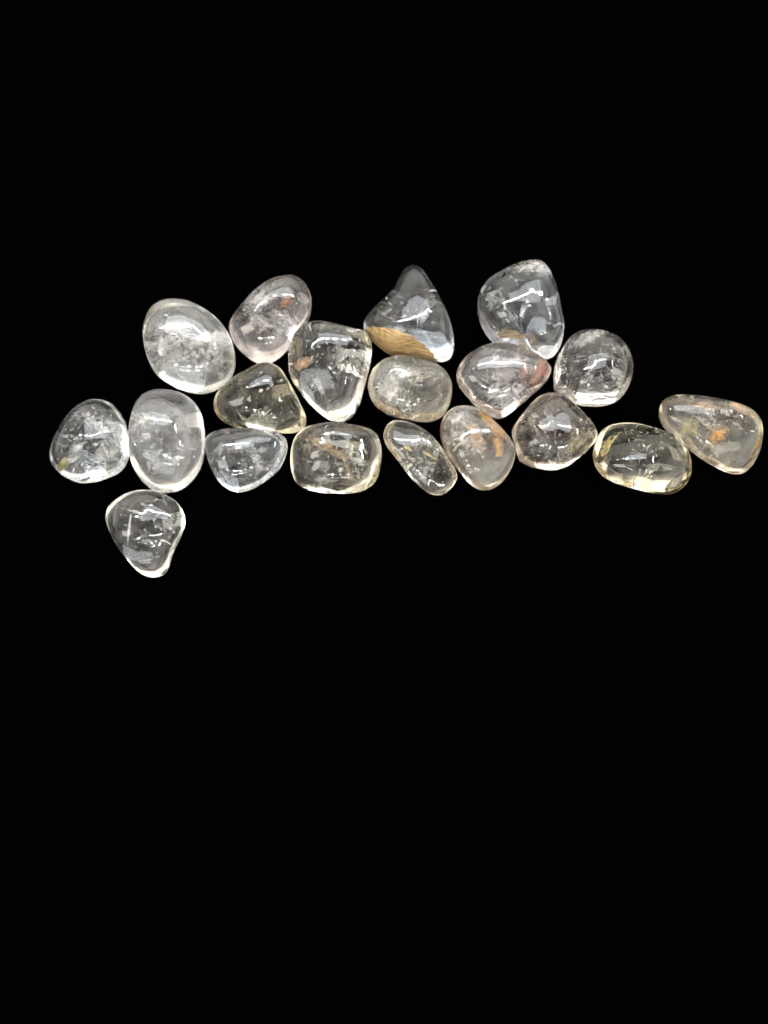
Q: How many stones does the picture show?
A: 19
